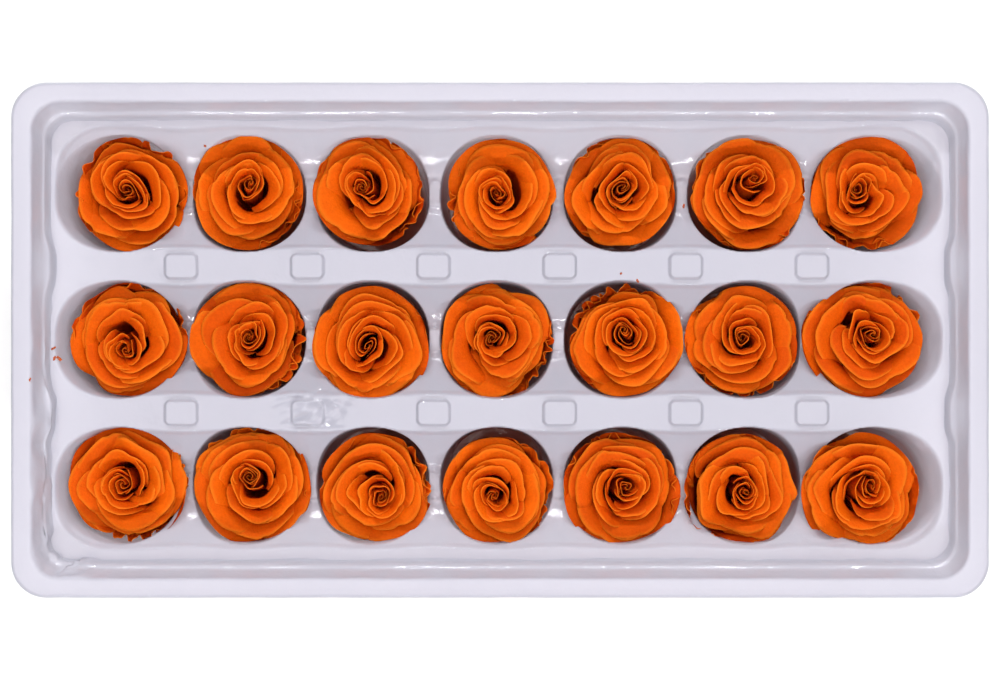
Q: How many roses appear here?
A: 21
